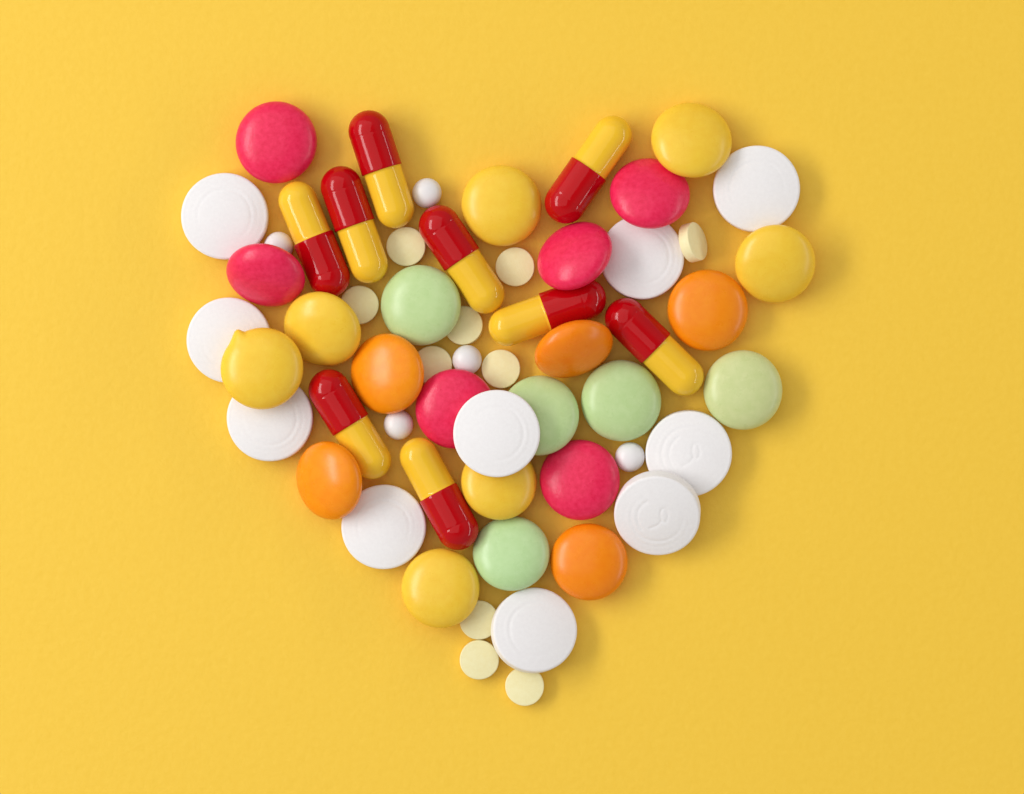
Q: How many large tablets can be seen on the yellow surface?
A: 33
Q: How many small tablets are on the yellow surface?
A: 15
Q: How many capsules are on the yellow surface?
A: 9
